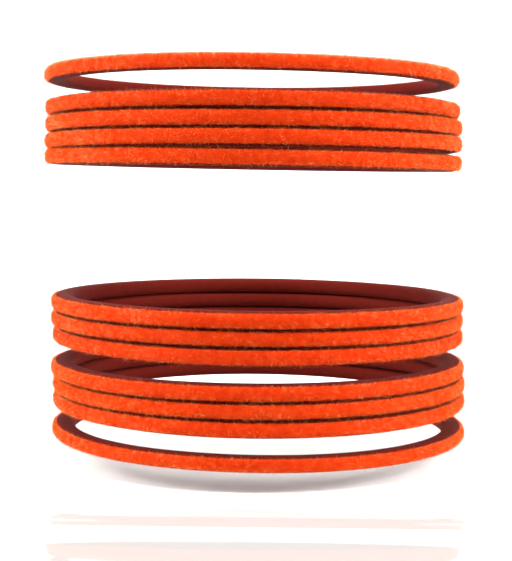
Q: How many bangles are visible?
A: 12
